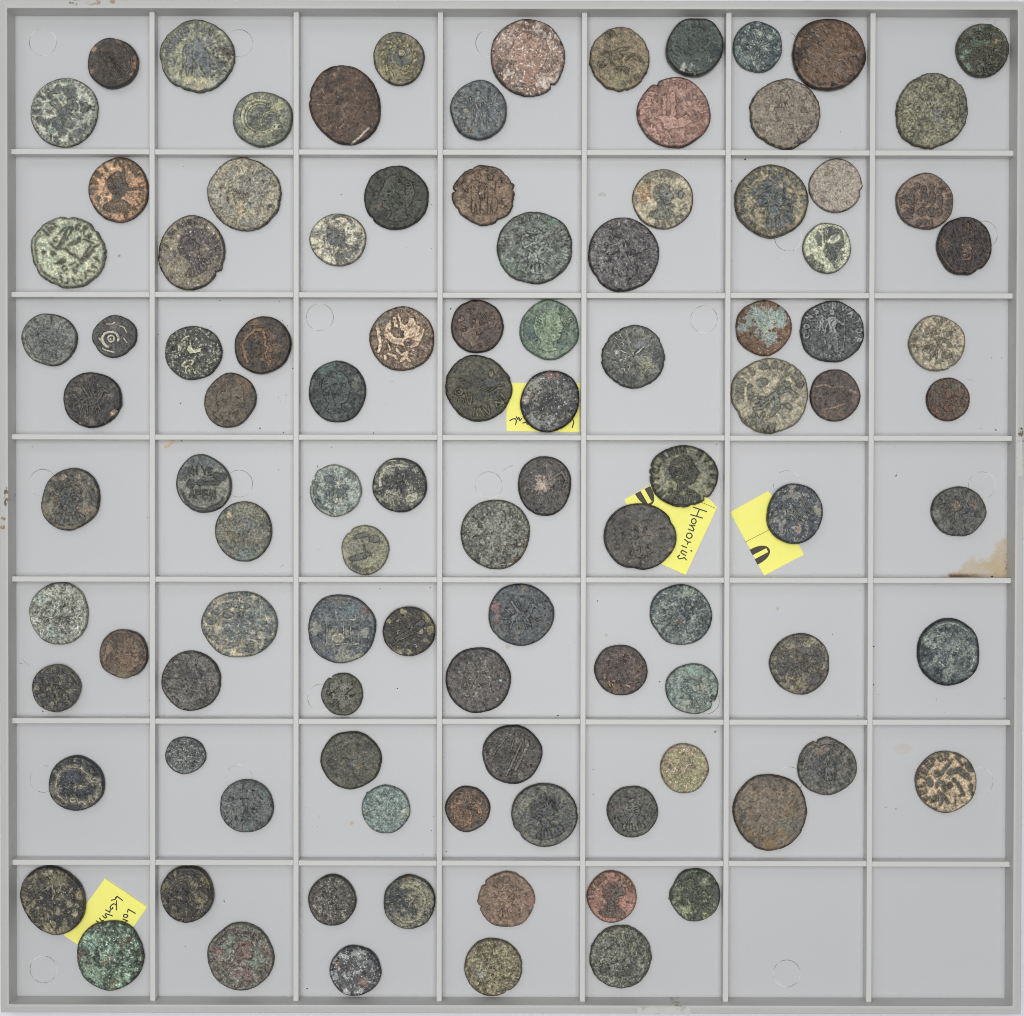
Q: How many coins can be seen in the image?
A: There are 102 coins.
